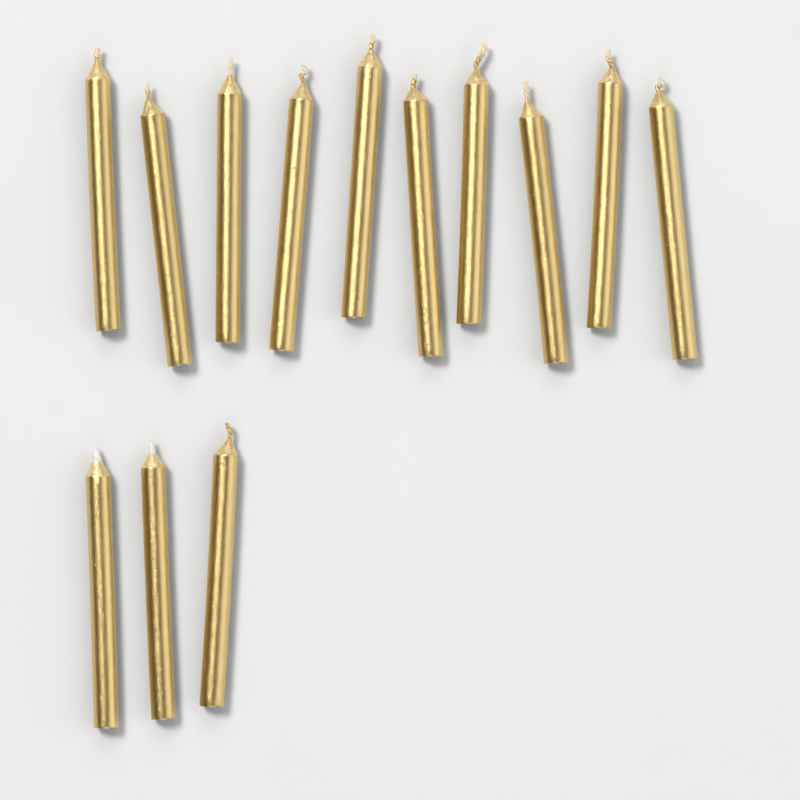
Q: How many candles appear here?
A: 13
